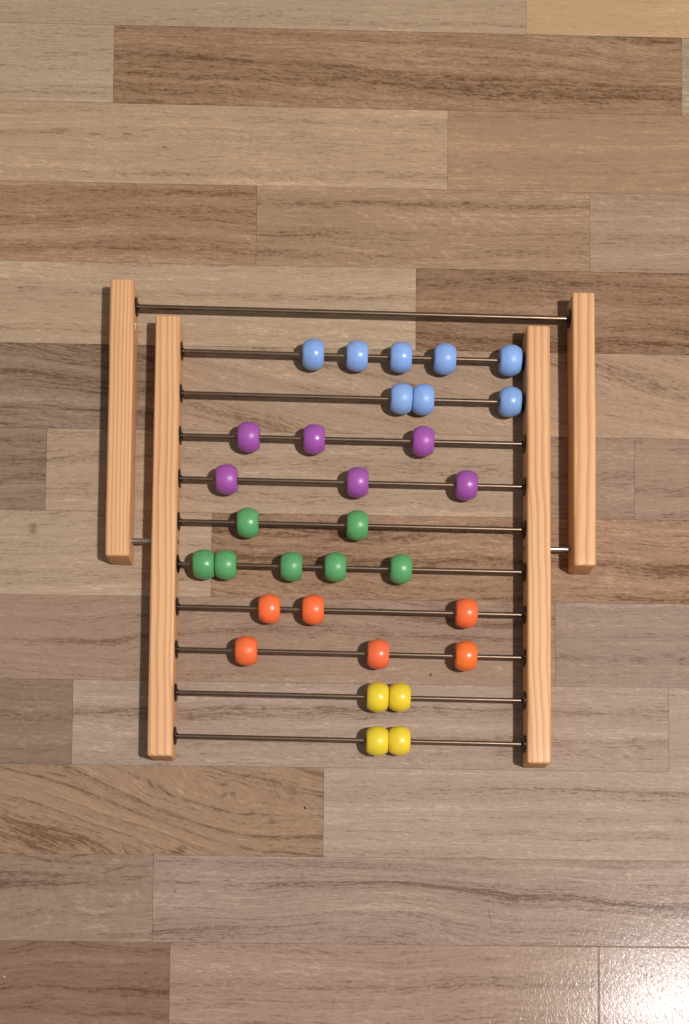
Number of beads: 31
